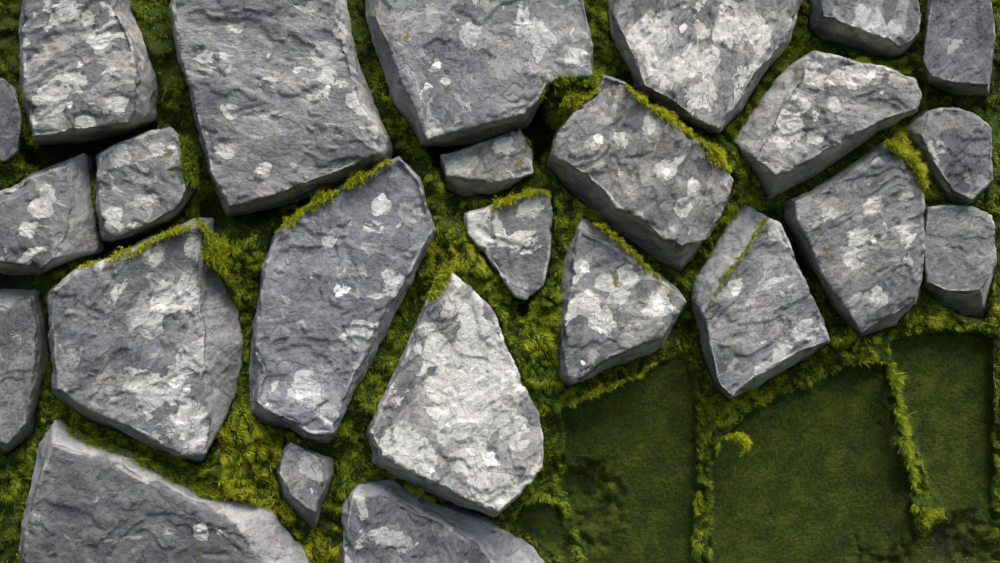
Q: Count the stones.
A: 25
